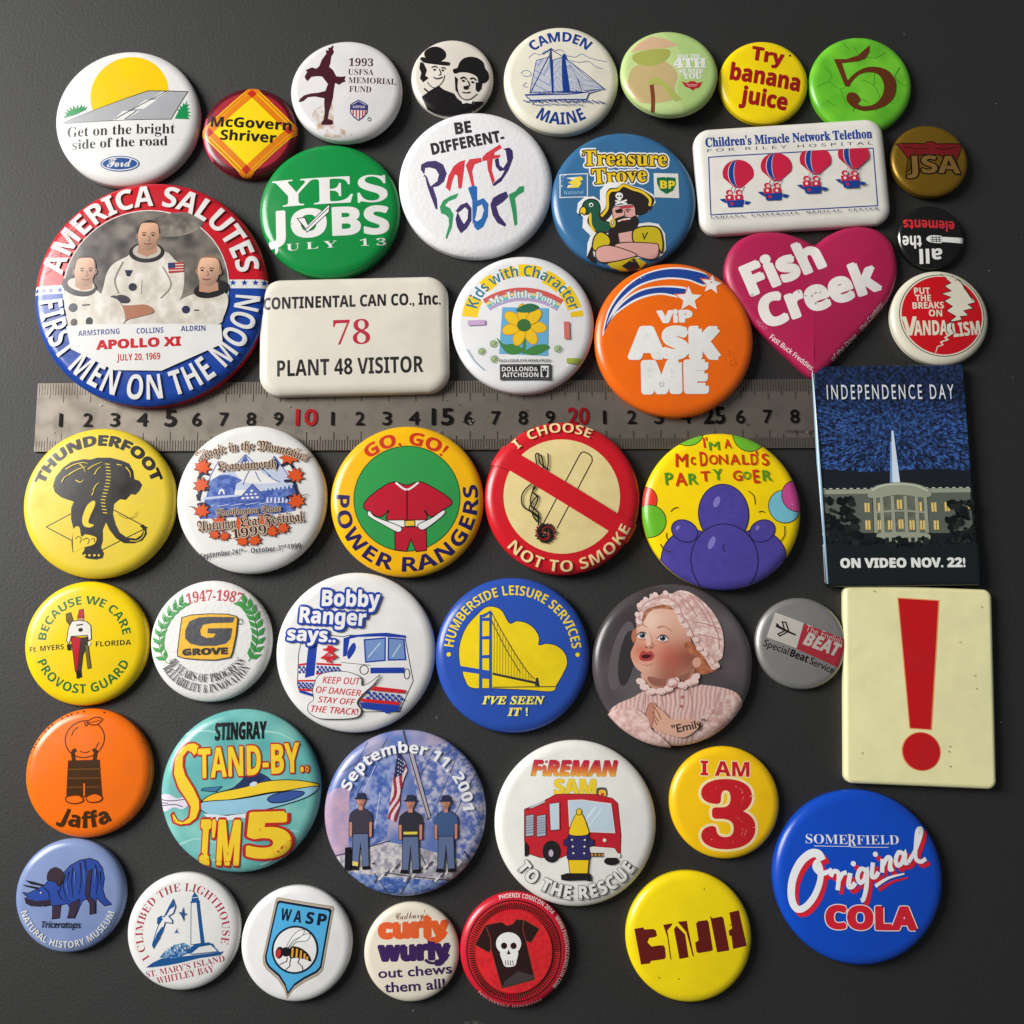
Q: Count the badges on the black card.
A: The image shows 45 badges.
